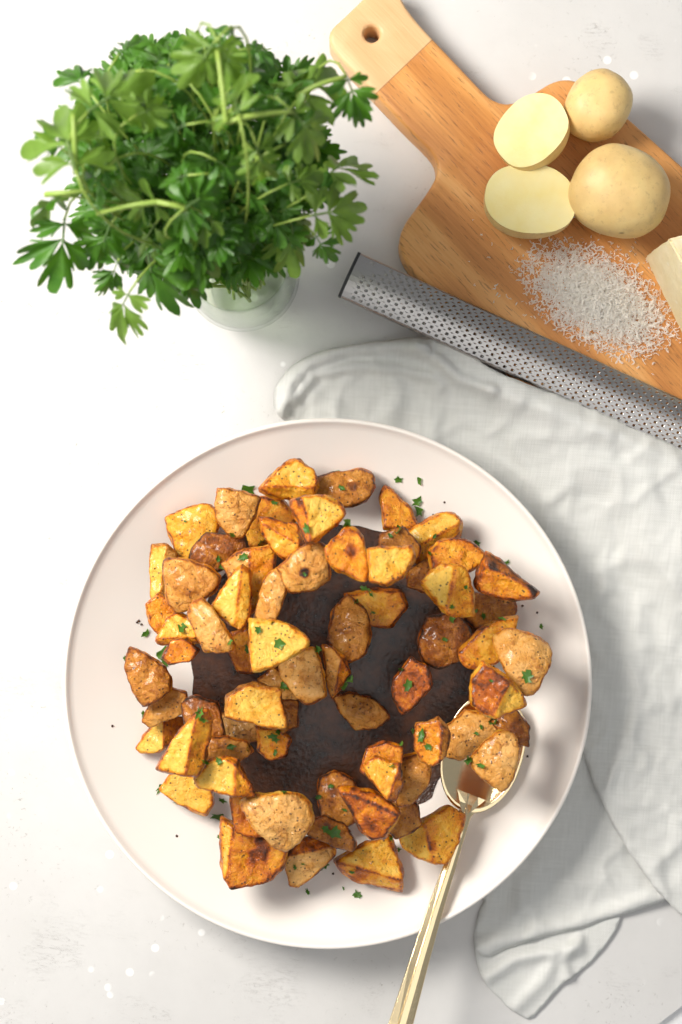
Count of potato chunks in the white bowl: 70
